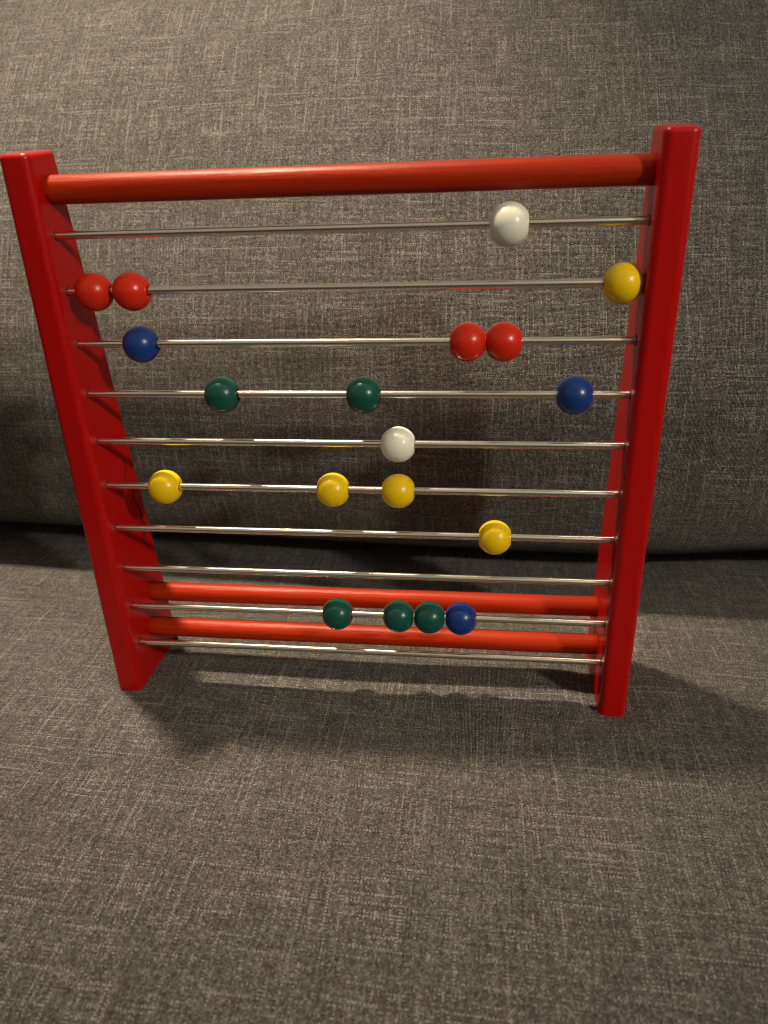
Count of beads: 19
